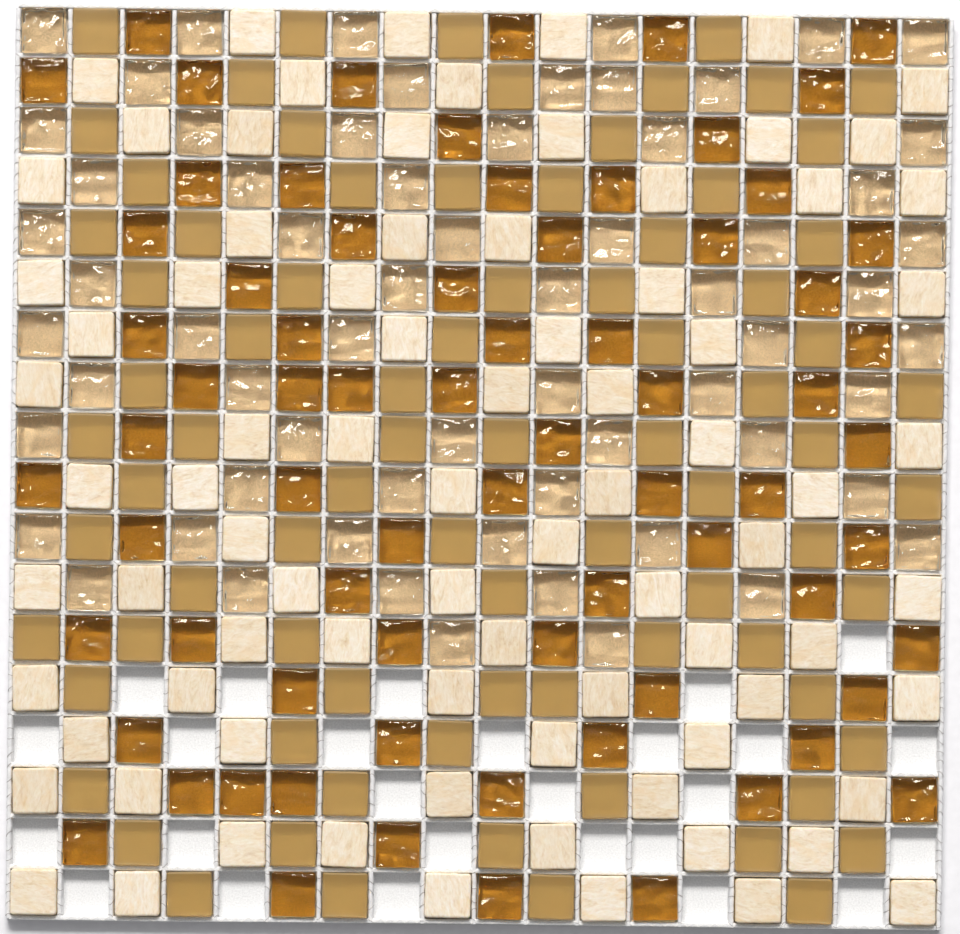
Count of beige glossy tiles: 64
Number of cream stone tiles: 82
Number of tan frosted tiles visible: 80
